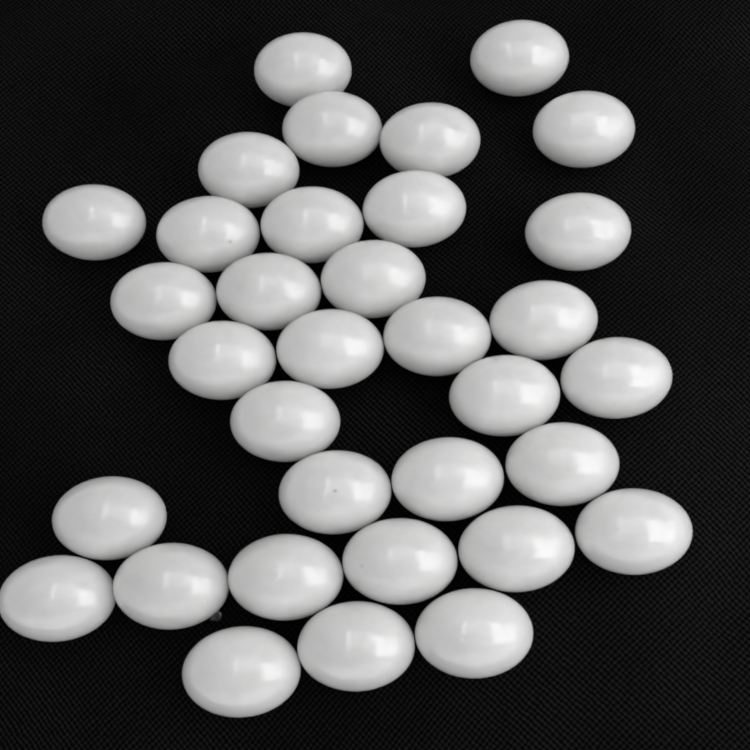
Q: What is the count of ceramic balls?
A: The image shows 34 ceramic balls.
